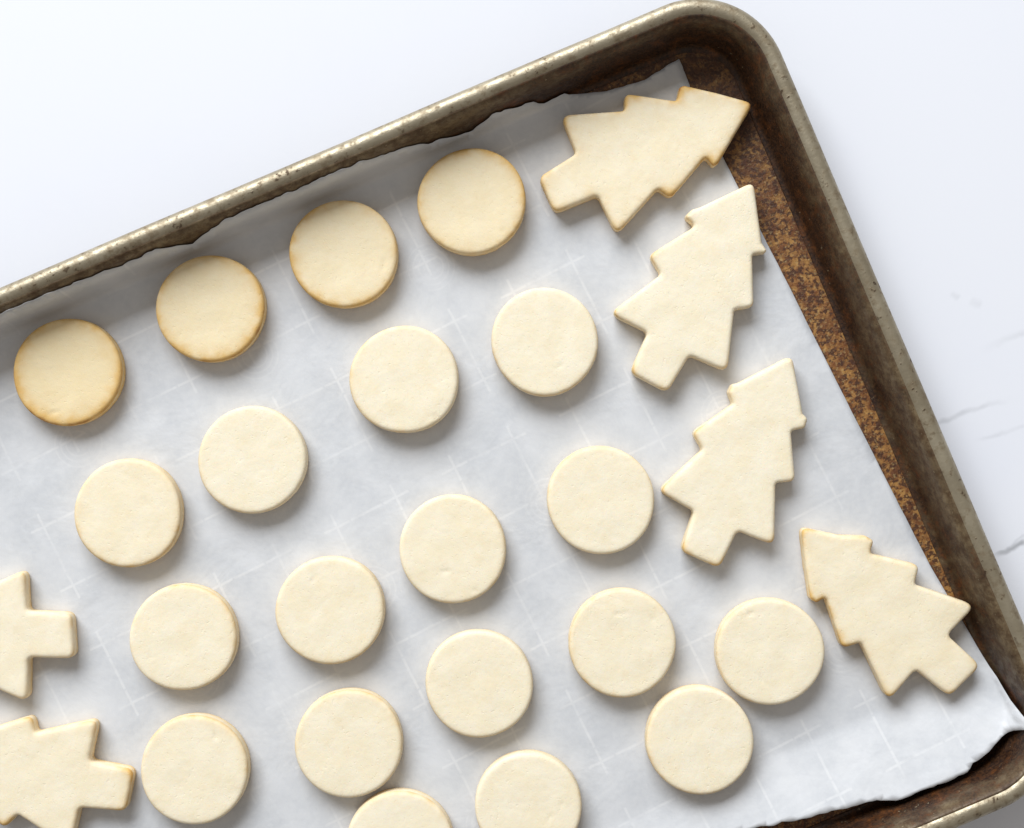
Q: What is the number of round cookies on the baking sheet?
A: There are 20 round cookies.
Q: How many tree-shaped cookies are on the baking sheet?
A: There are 6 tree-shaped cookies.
